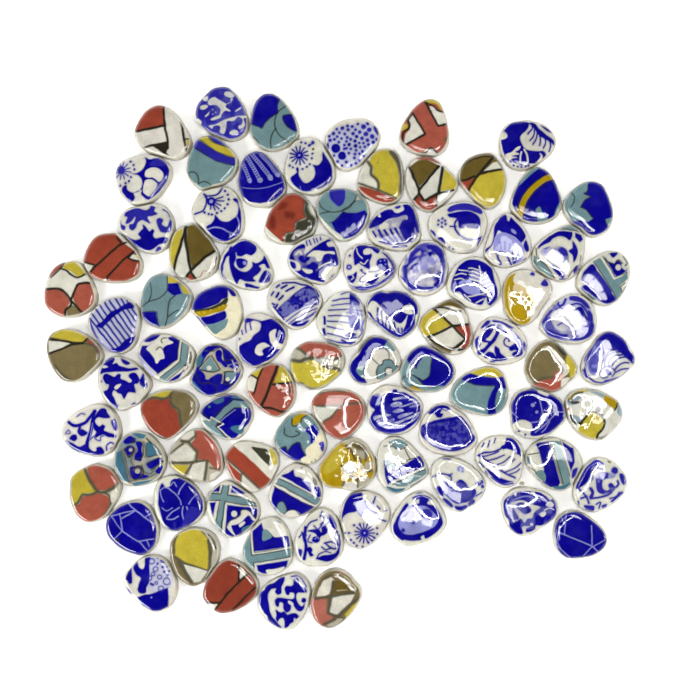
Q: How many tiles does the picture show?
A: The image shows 88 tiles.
